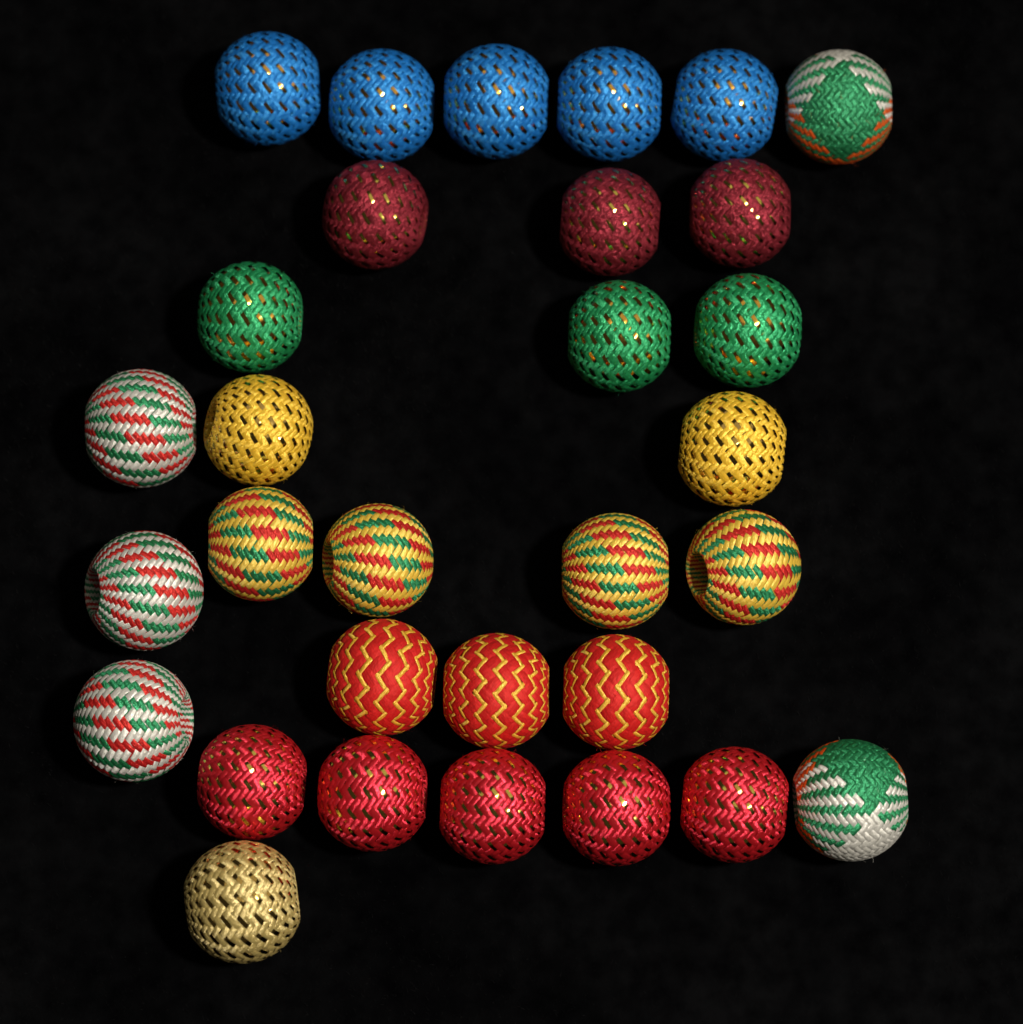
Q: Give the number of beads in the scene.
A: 31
